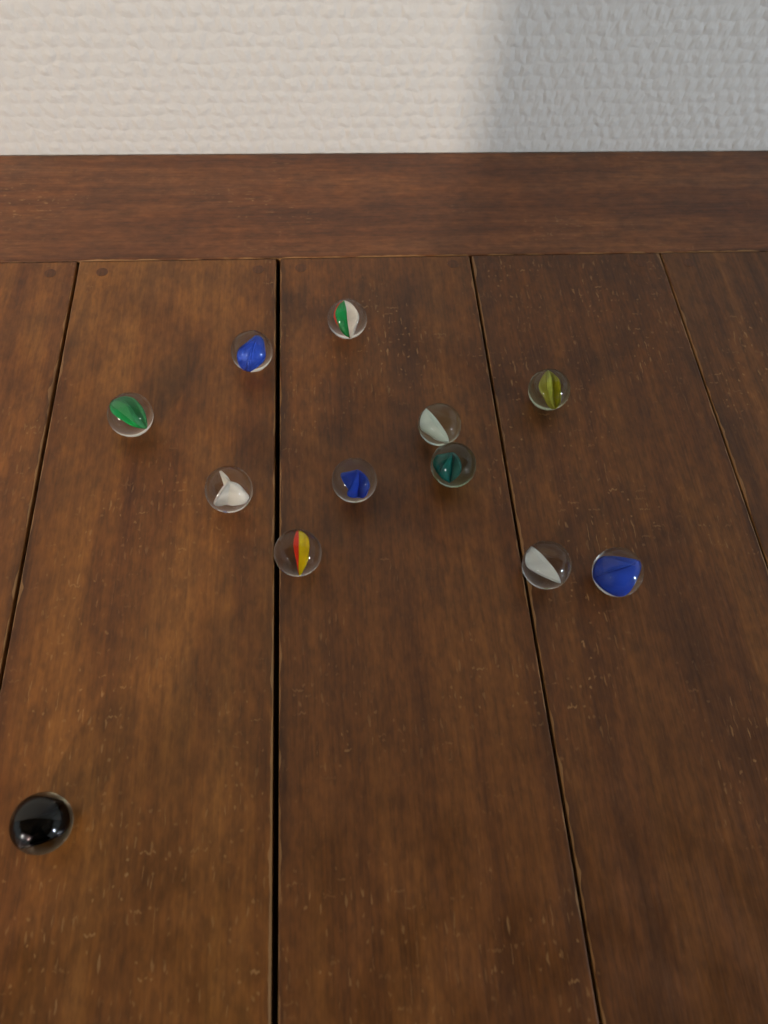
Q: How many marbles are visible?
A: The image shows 12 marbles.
